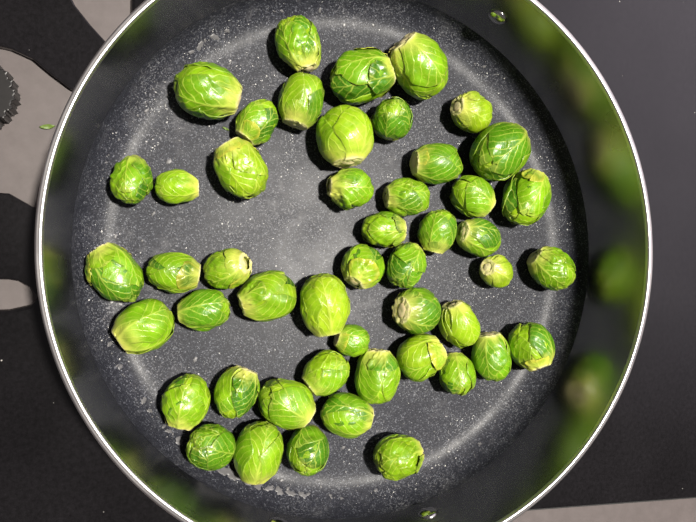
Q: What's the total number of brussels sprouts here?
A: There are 49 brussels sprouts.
